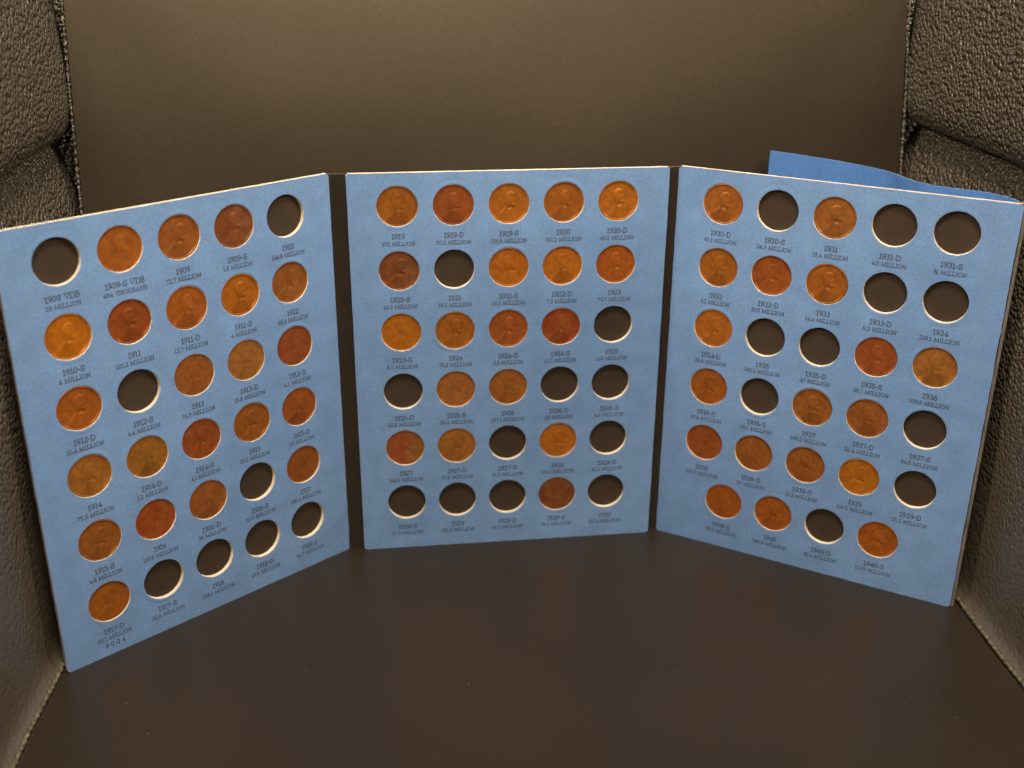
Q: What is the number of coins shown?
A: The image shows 59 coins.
